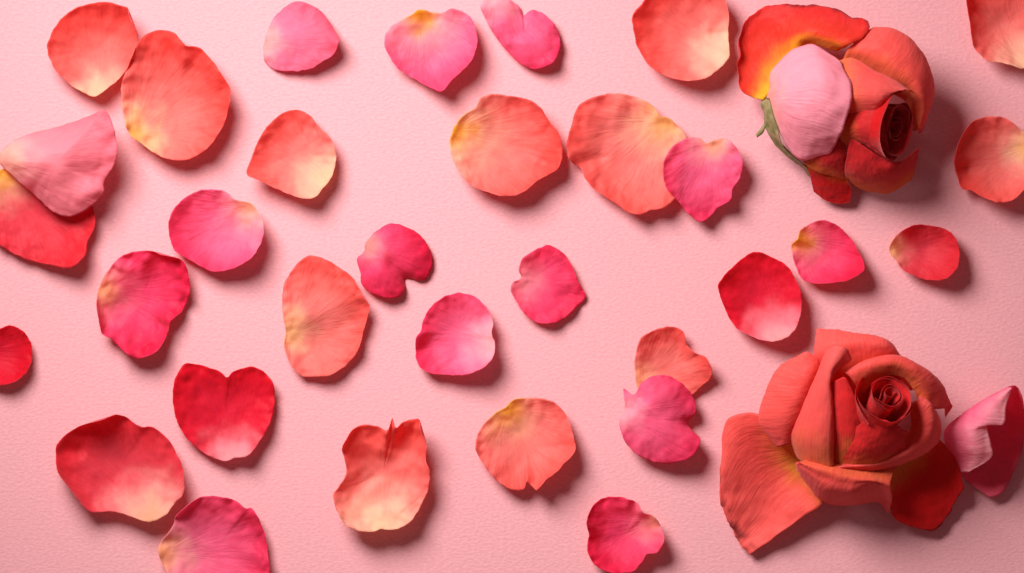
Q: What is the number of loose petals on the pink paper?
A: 33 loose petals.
